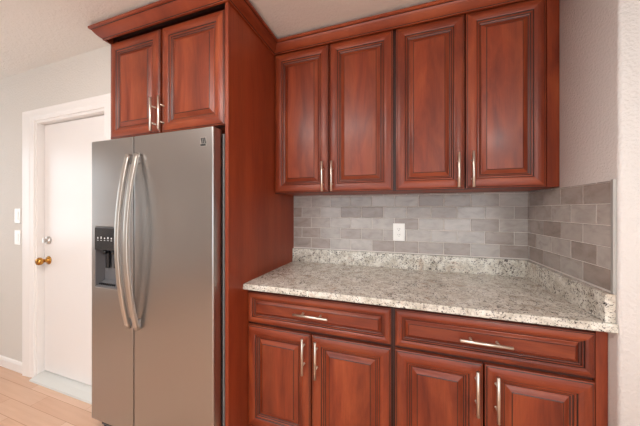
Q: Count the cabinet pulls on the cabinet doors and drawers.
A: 12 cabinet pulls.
